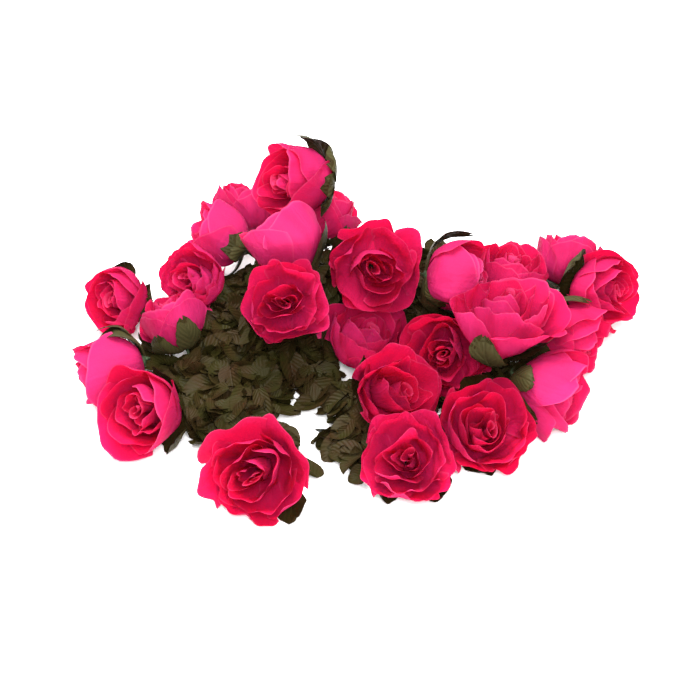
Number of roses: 25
